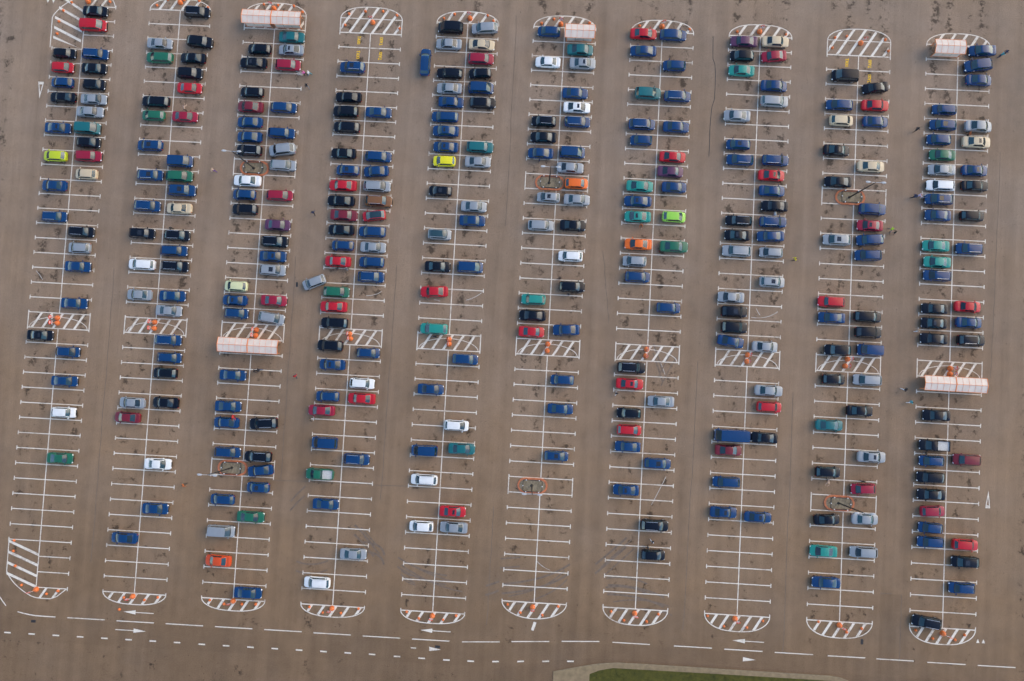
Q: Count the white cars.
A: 13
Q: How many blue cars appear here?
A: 121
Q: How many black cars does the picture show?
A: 79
